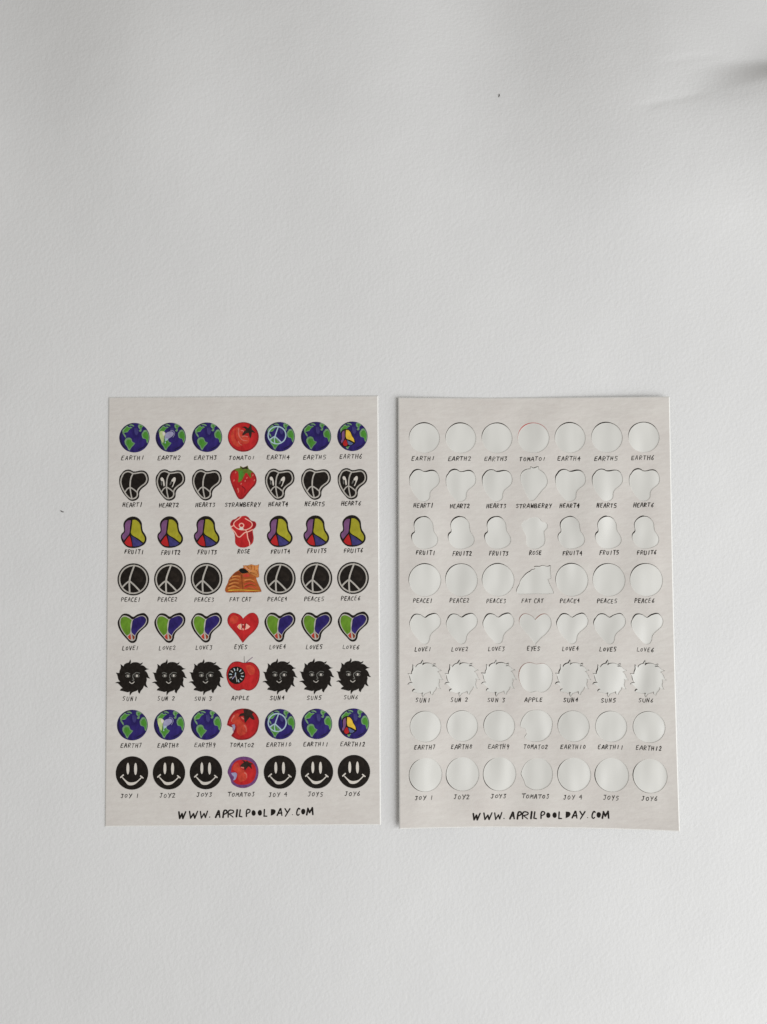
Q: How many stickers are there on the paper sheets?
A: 56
